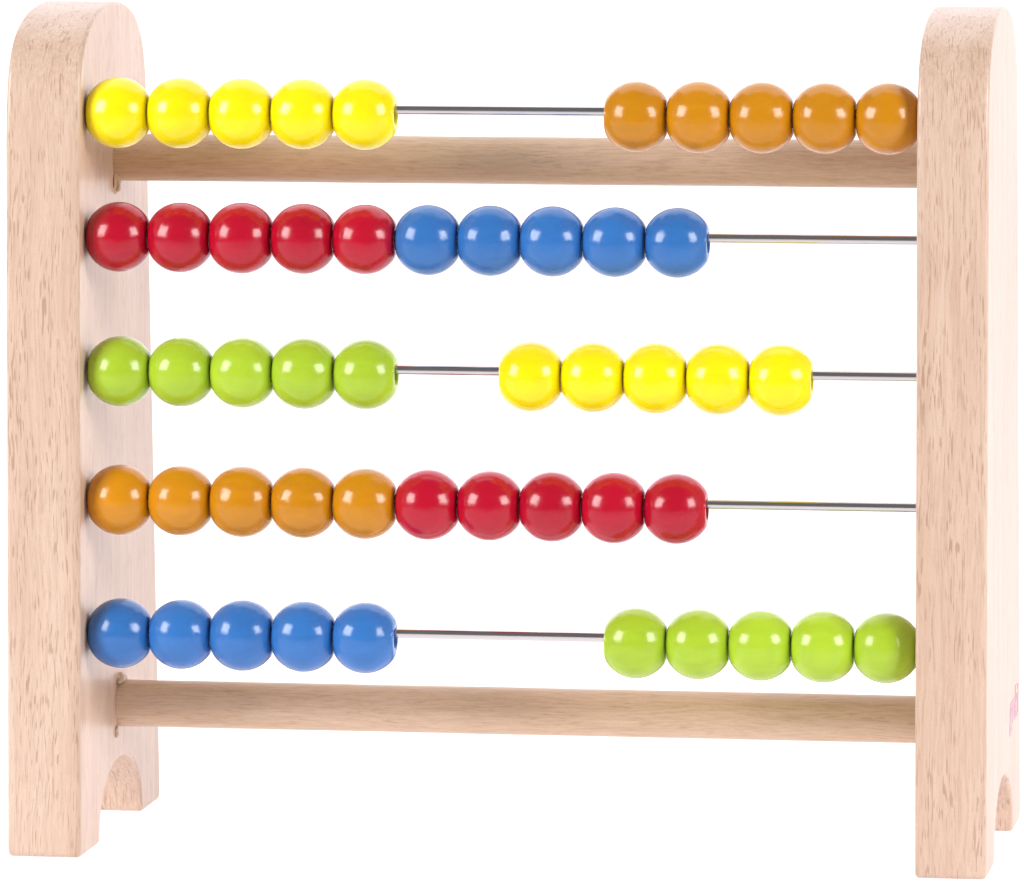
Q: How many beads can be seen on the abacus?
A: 50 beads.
